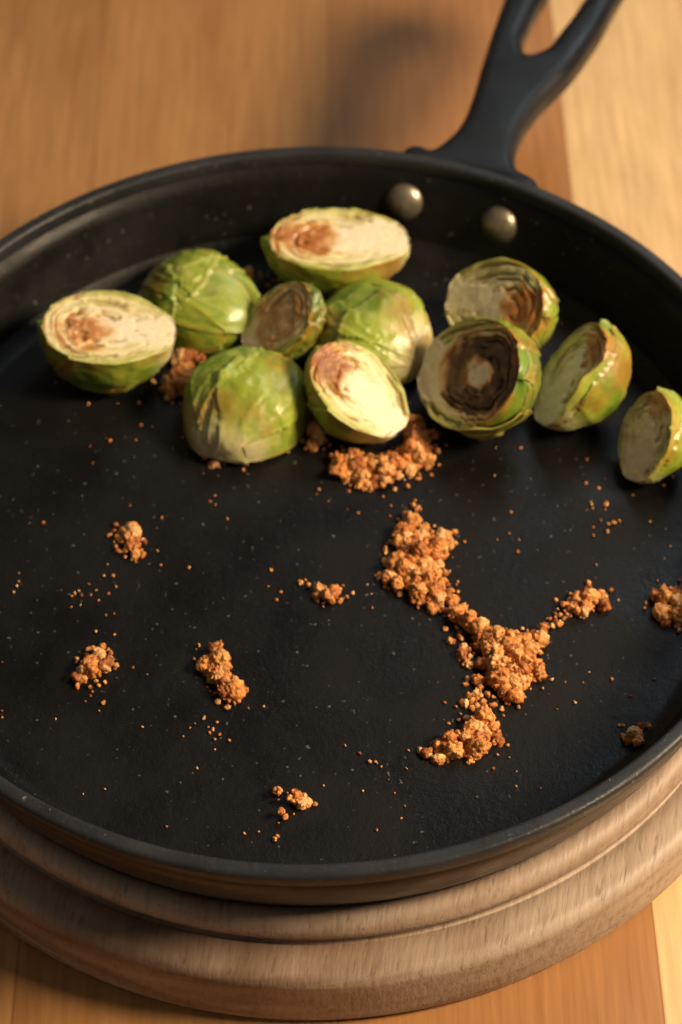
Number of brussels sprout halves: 11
